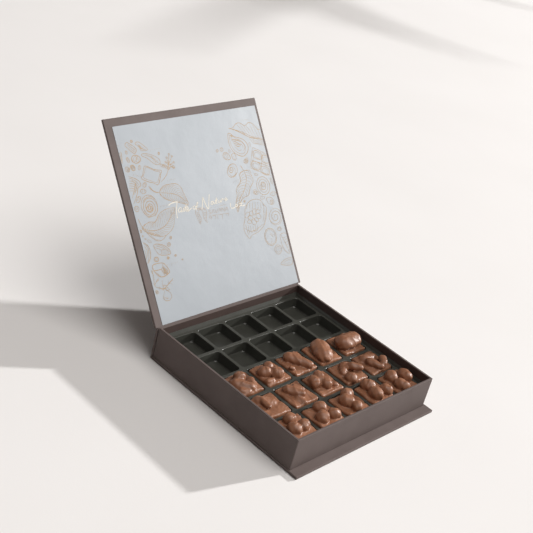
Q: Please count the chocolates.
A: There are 15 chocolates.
